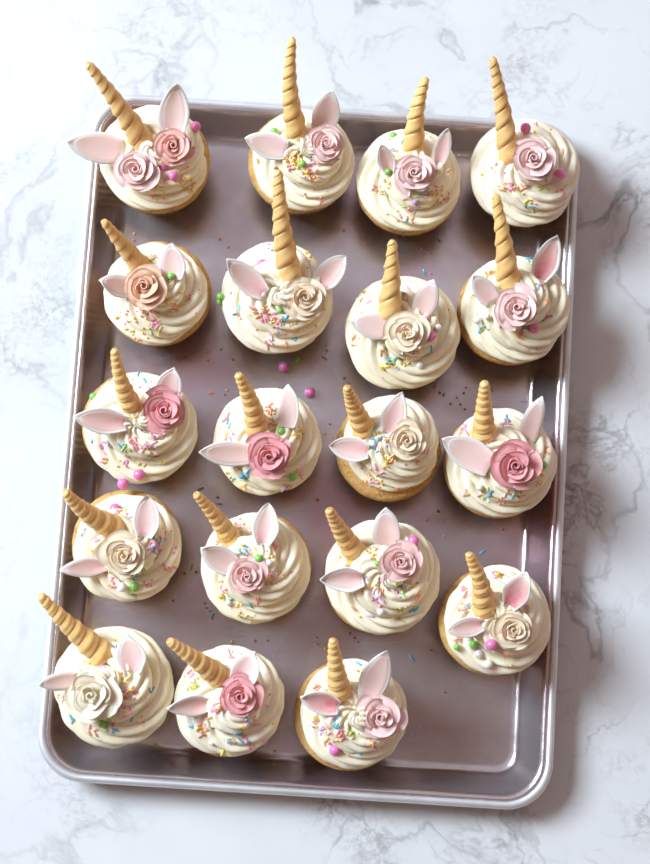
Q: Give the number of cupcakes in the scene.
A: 19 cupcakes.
